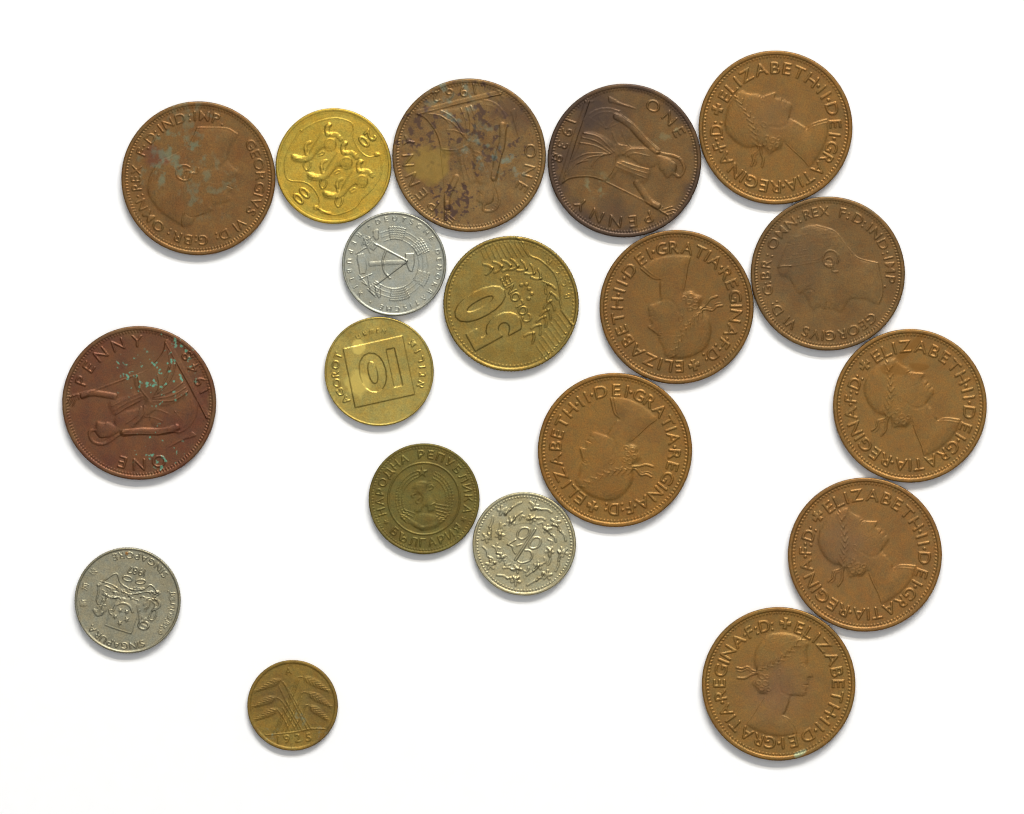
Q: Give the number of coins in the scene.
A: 19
